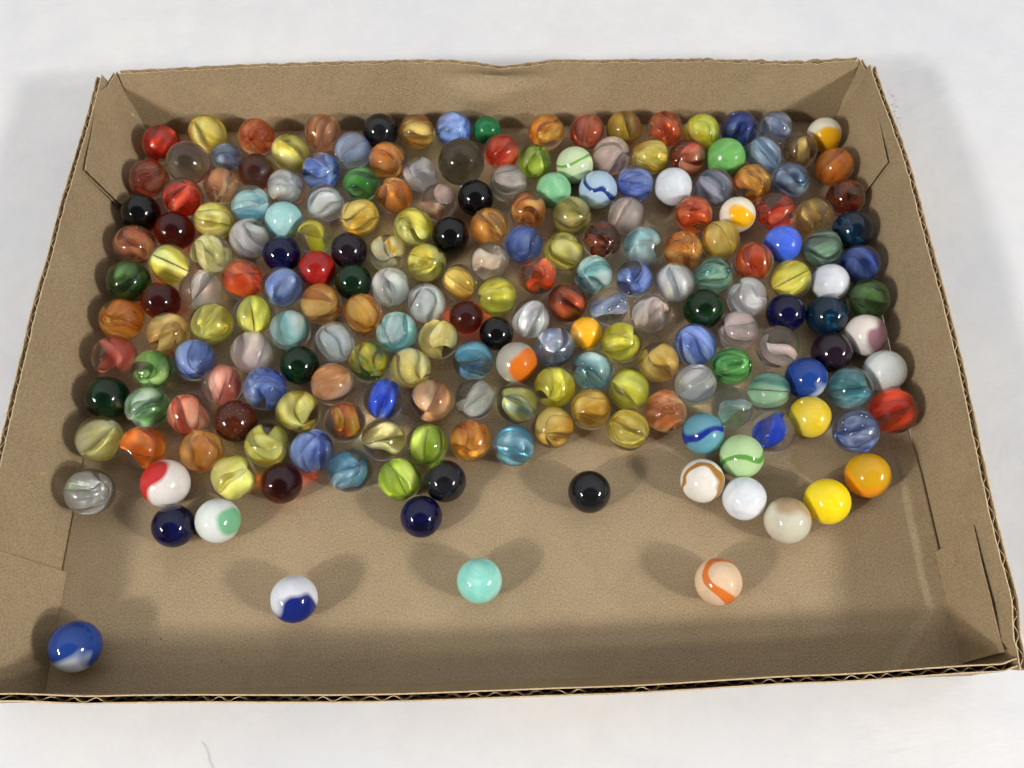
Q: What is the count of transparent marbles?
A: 158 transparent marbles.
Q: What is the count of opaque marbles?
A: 51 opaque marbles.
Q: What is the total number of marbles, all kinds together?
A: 209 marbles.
